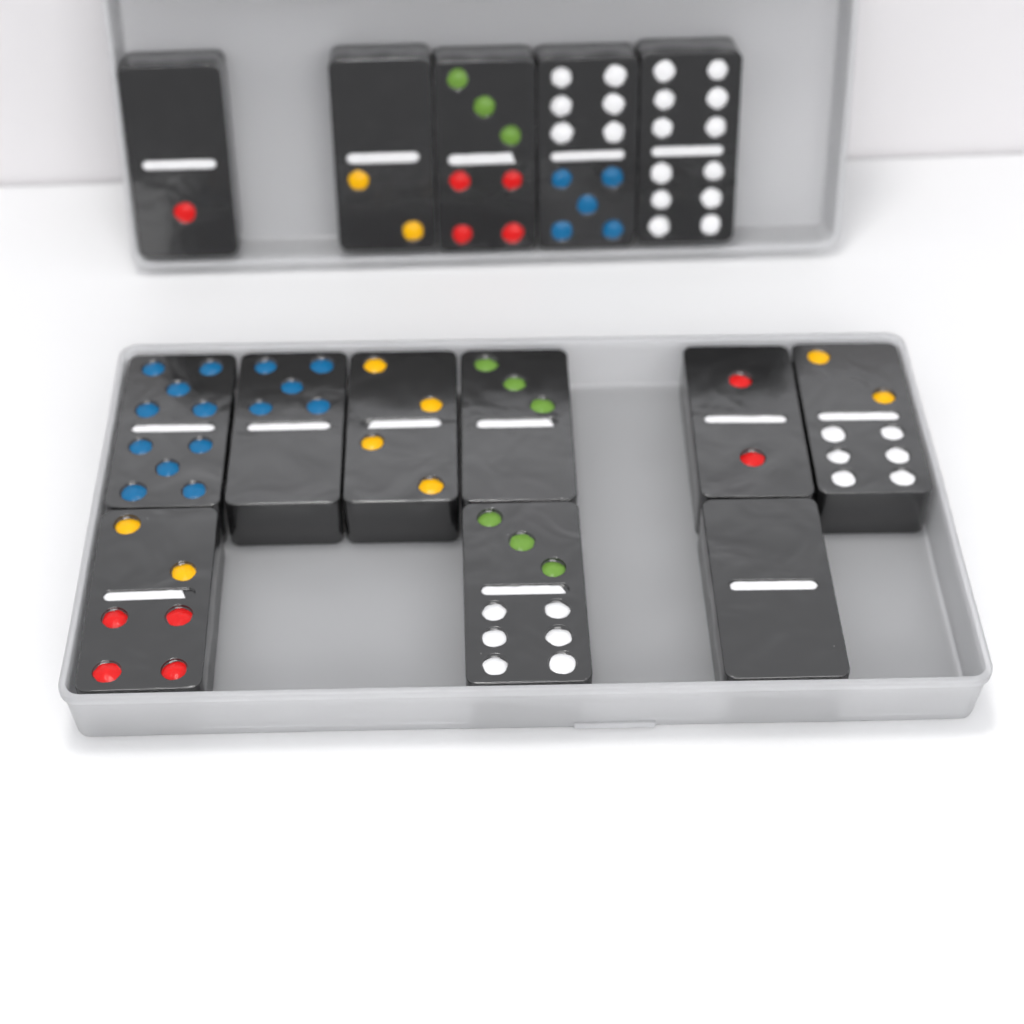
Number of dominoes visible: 14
